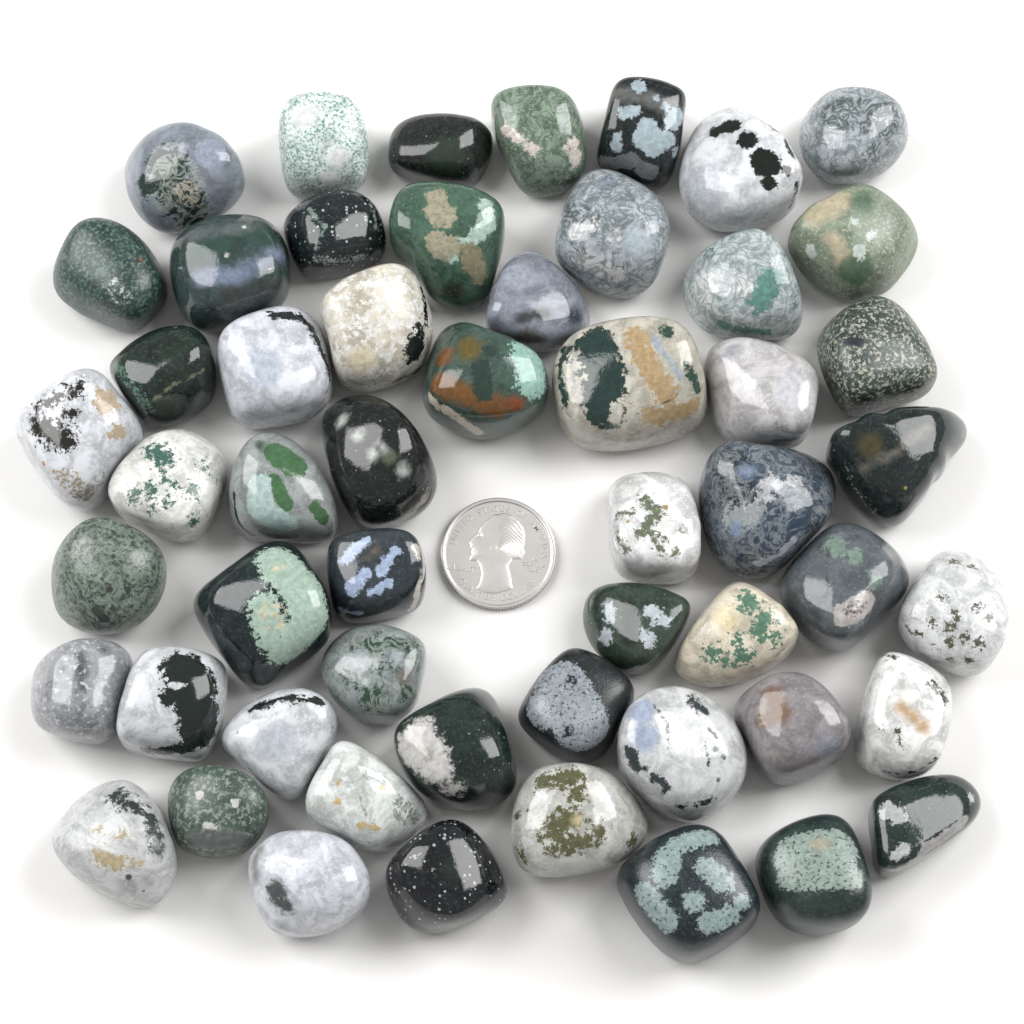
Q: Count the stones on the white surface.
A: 54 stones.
